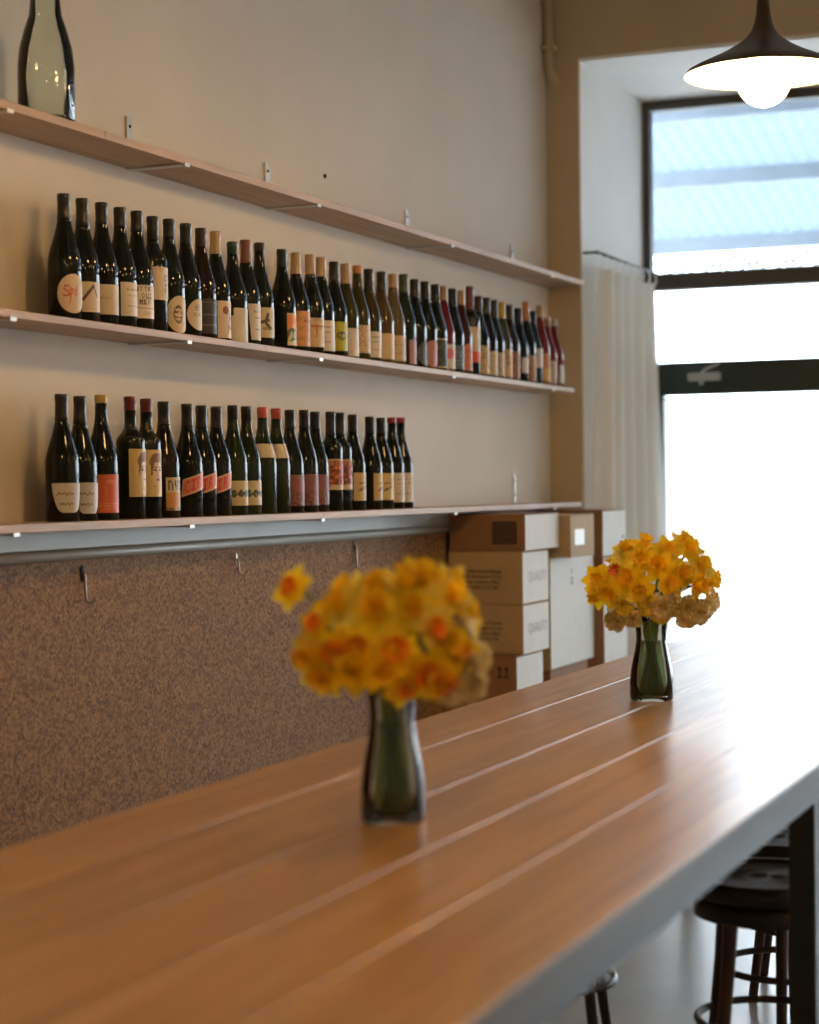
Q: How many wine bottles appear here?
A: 65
